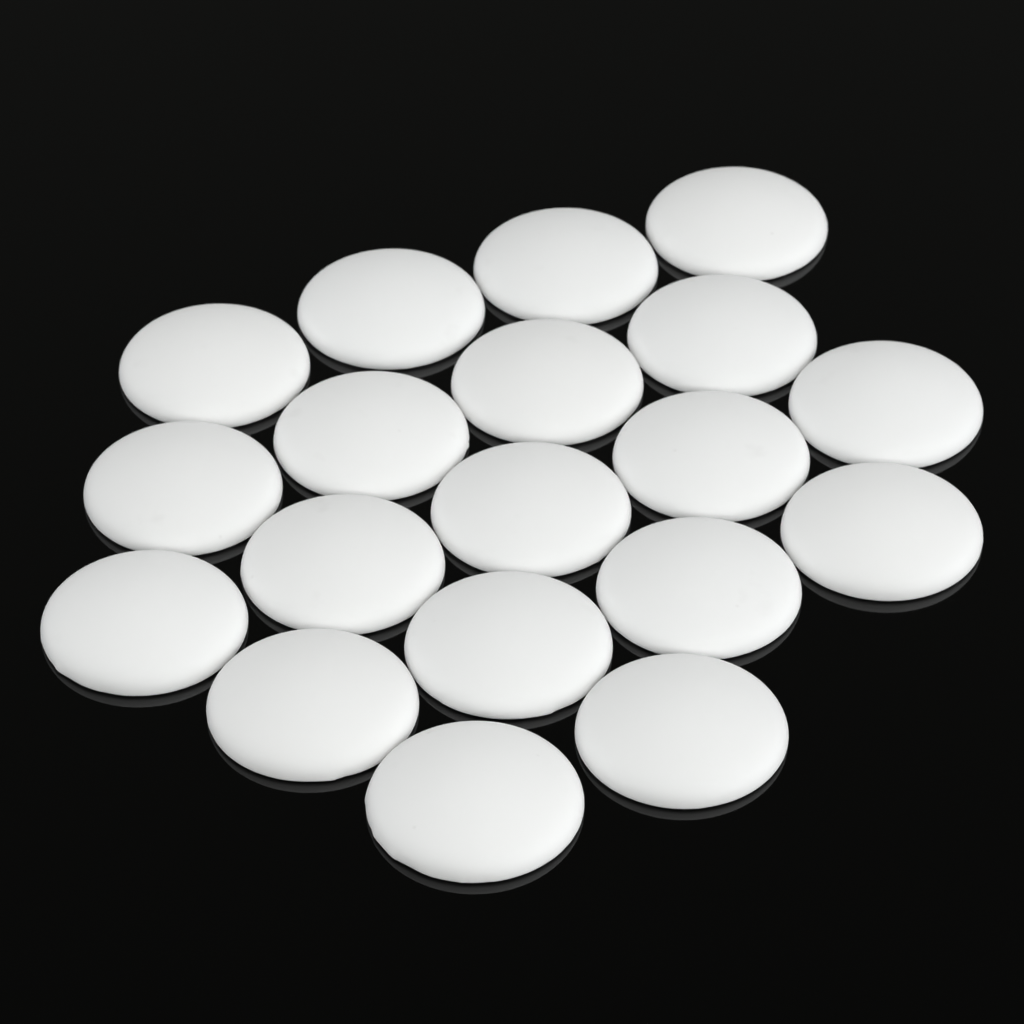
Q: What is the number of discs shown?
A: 19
